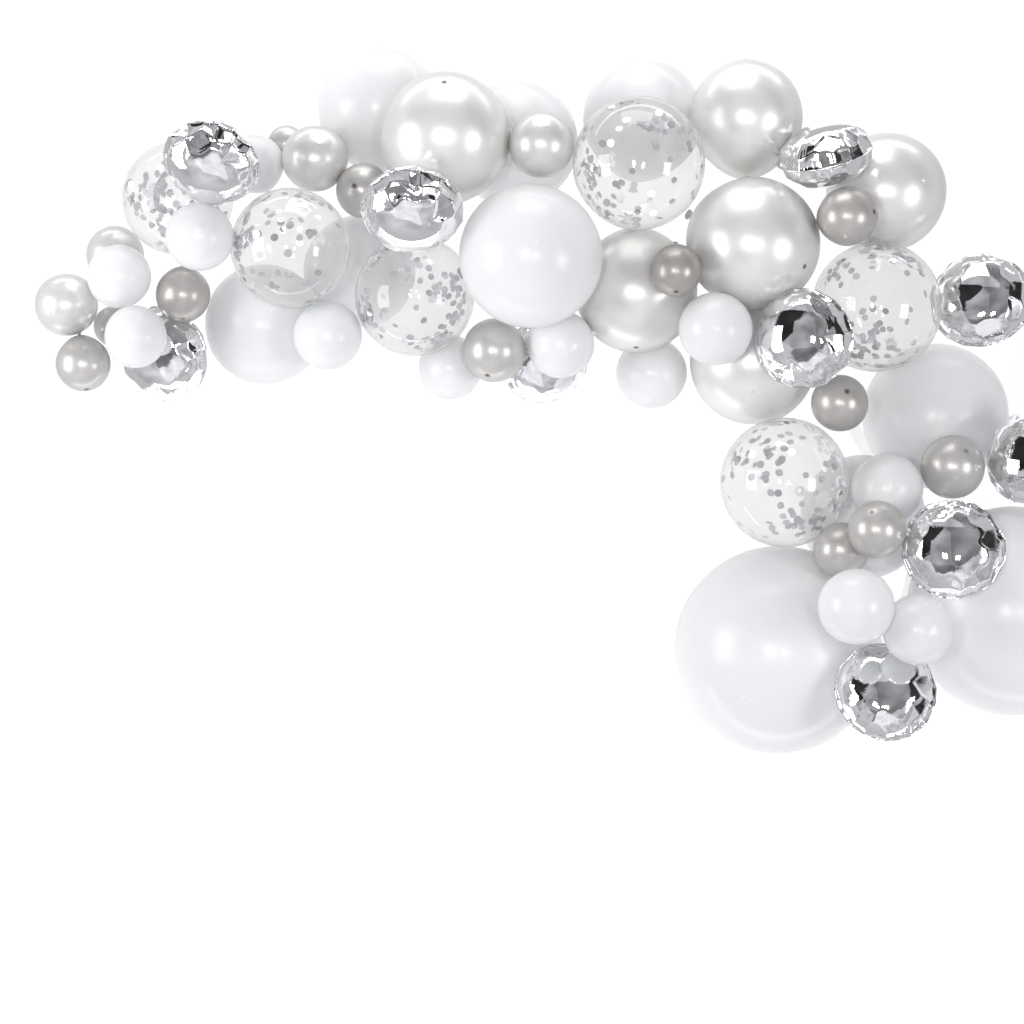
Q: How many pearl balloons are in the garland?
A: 22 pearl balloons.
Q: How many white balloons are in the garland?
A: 22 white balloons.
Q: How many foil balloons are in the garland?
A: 10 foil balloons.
